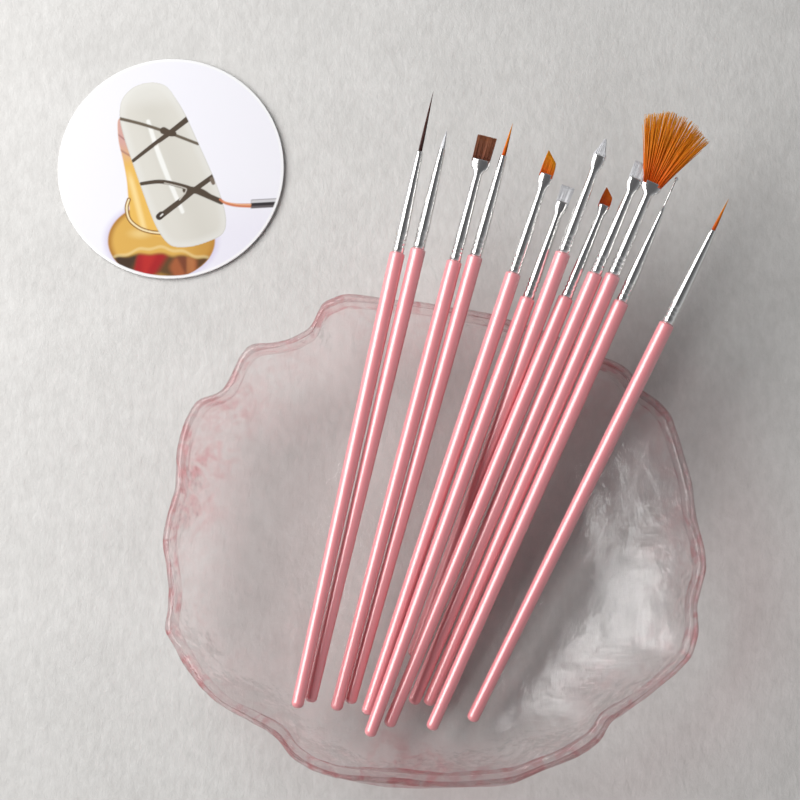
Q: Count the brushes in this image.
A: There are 12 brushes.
